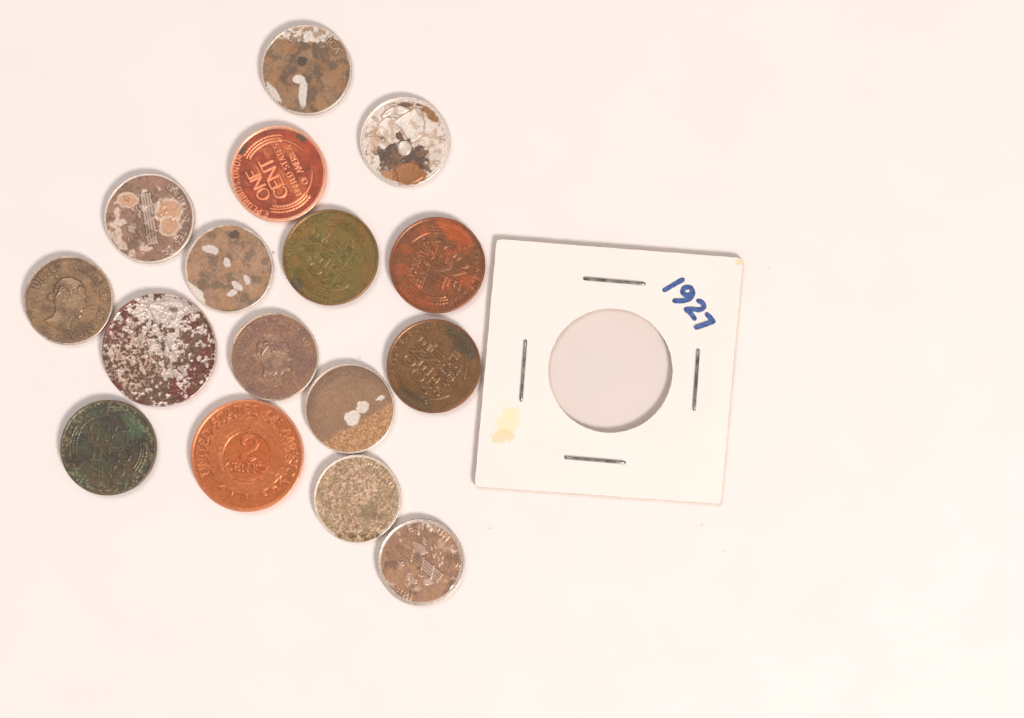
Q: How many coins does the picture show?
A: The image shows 16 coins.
